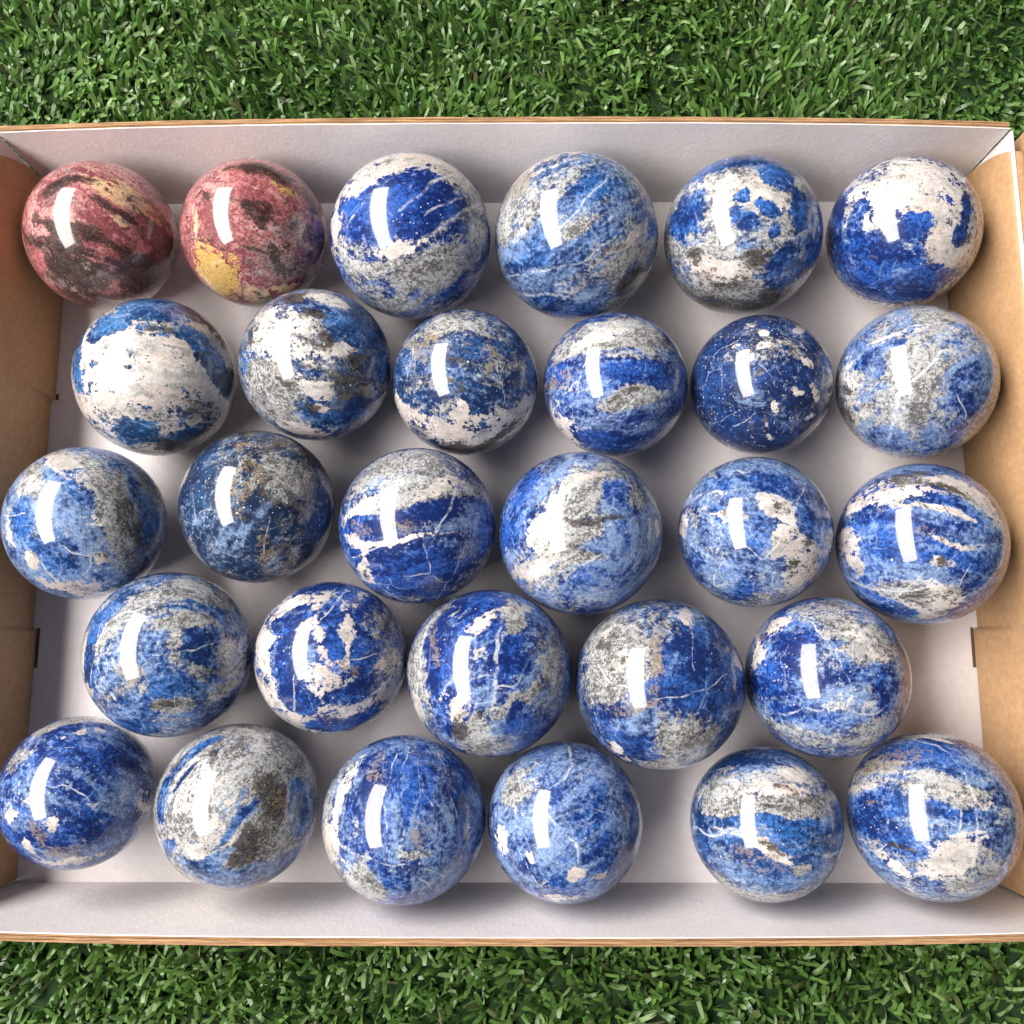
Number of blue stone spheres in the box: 27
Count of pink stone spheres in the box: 2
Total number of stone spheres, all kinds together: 29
